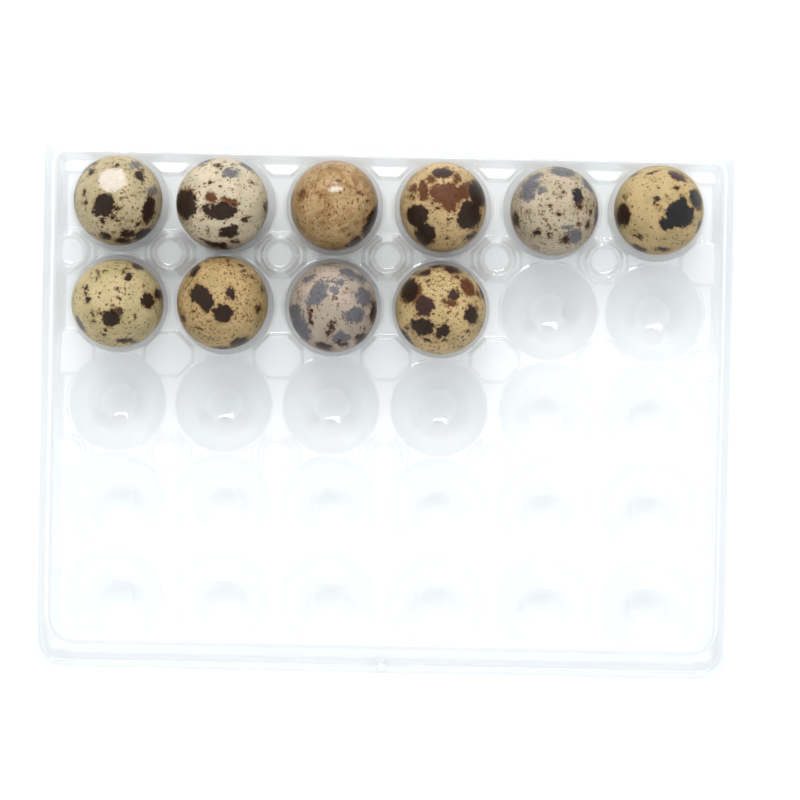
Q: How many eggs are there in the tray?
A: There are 10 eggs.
